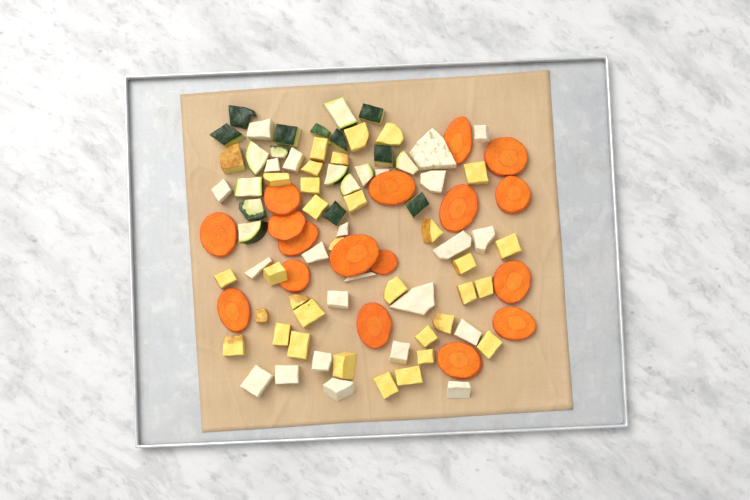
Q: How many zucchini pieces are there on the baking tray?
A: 19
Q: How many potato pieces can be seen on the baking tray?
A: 33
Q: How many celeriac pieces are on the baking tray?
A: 23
